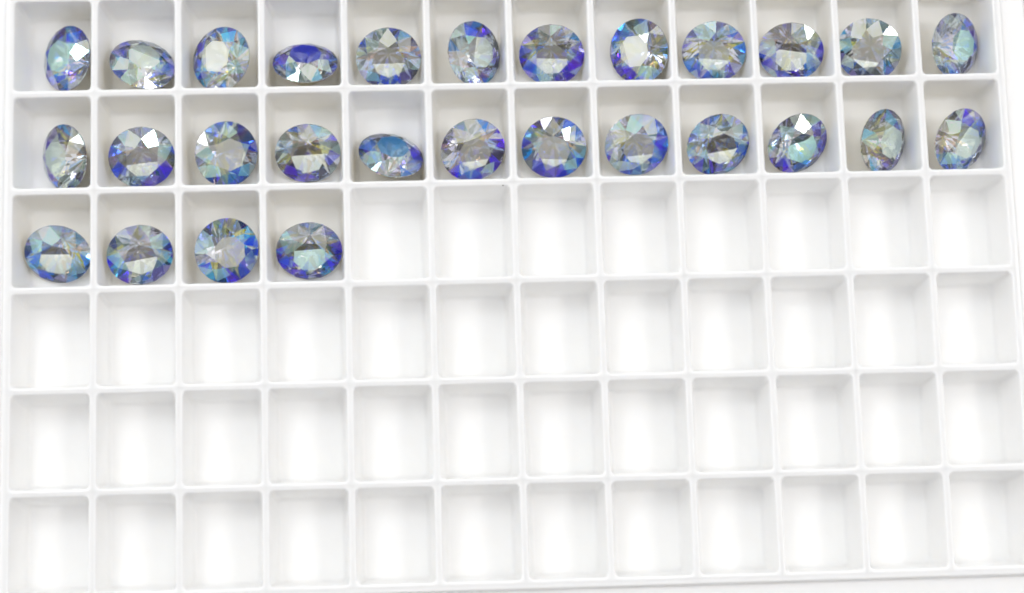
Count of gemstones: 28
